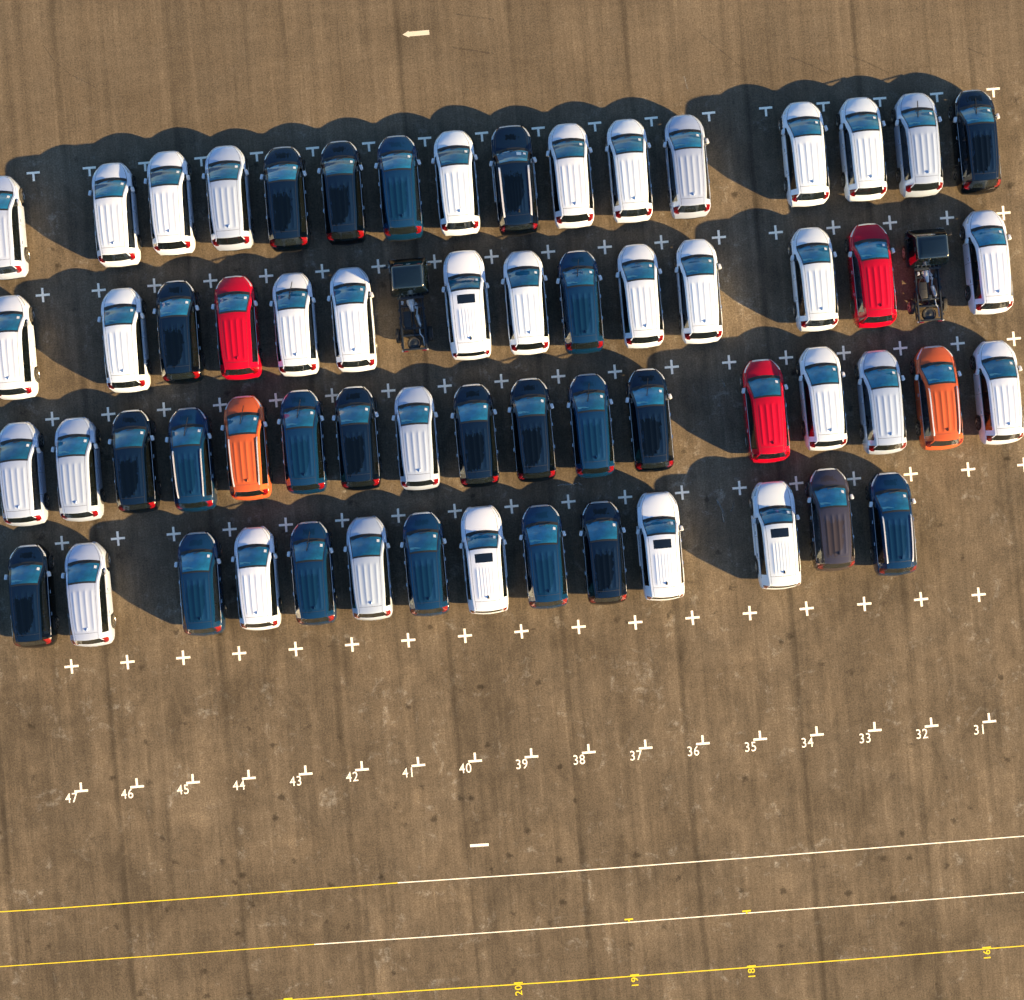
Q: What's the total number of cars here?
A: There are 61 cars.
